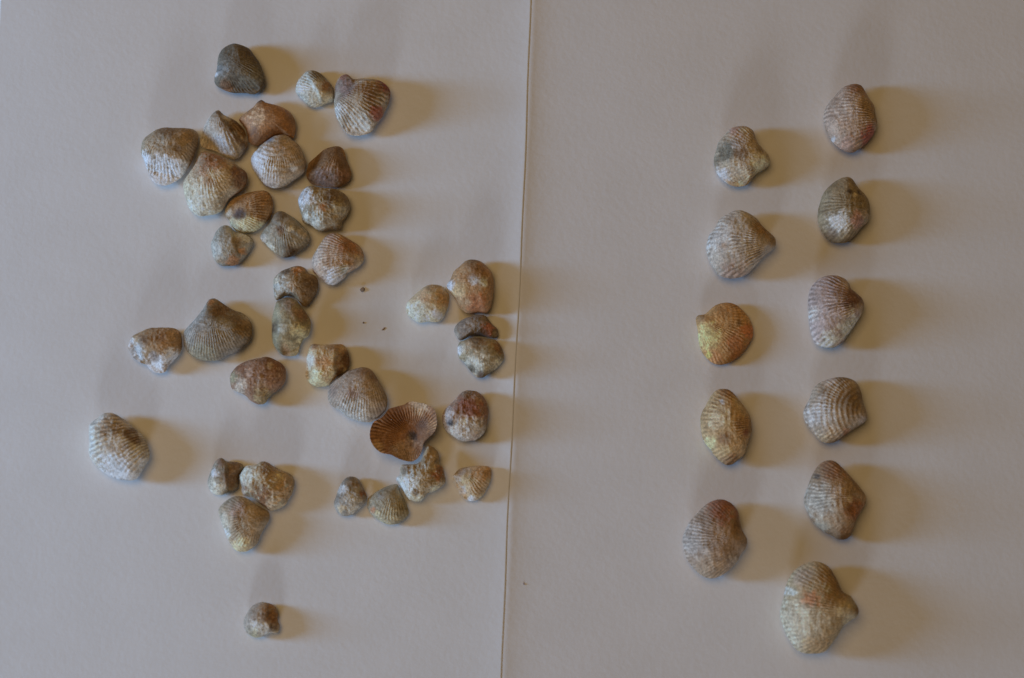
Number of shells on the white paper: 47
